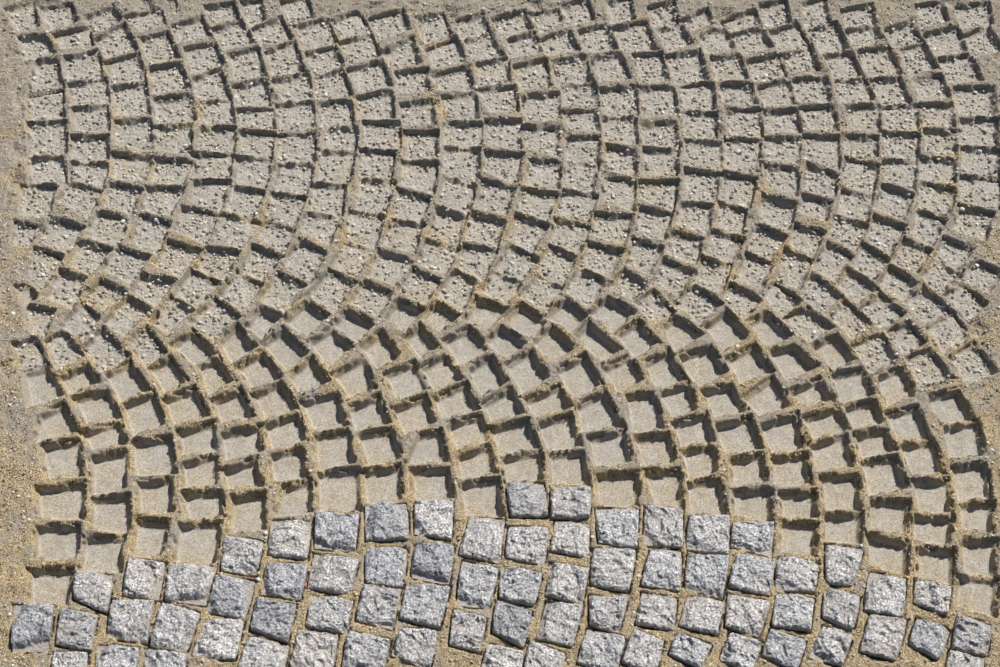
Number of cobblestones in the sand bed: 70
